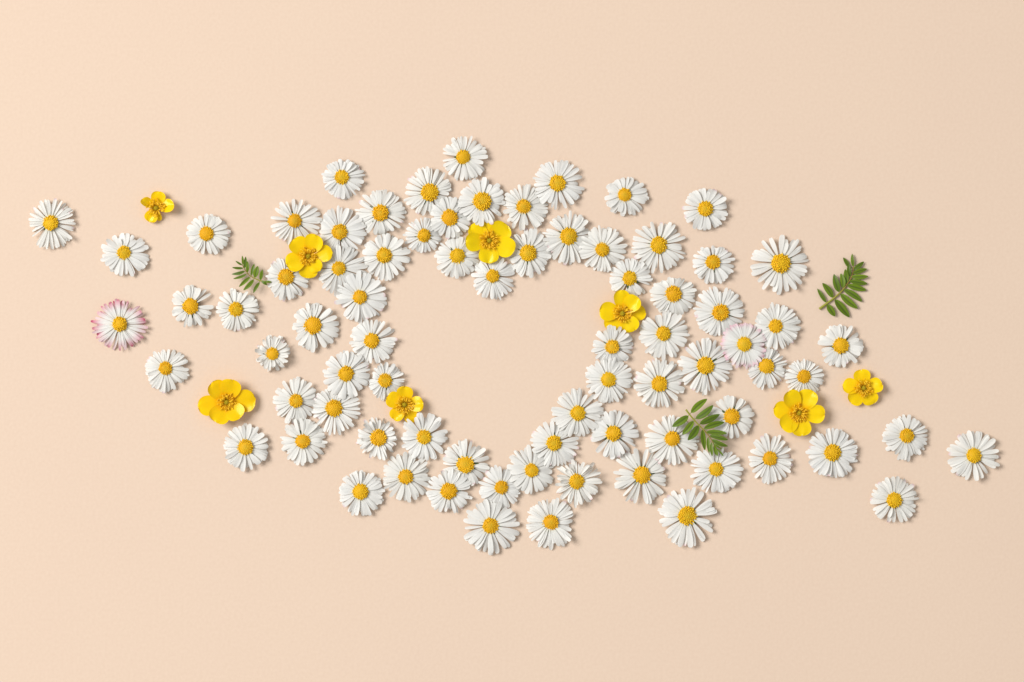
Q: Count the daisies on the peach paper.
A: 78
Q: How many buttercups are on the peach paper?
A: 8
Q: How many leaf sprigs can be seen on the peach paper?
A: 3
